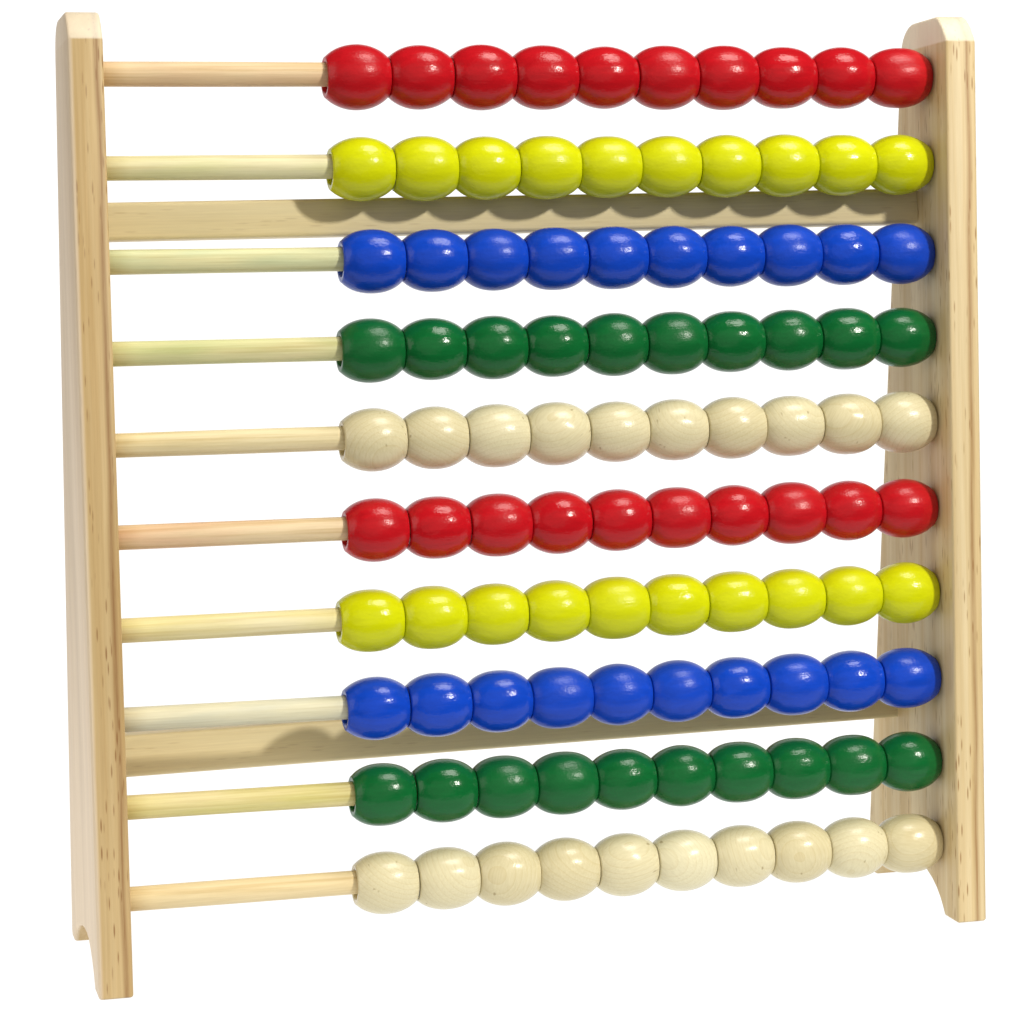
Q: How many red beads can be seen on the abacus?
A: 20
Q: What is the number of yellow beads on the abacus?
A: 20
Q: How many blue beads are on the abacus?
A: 20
